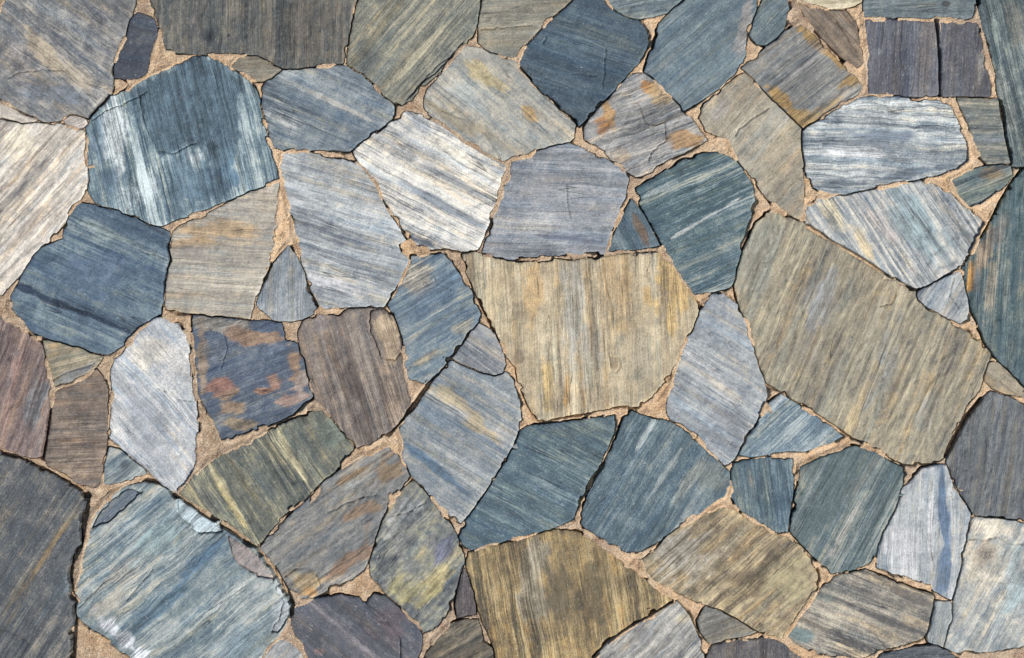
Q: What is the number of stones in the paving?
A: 78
